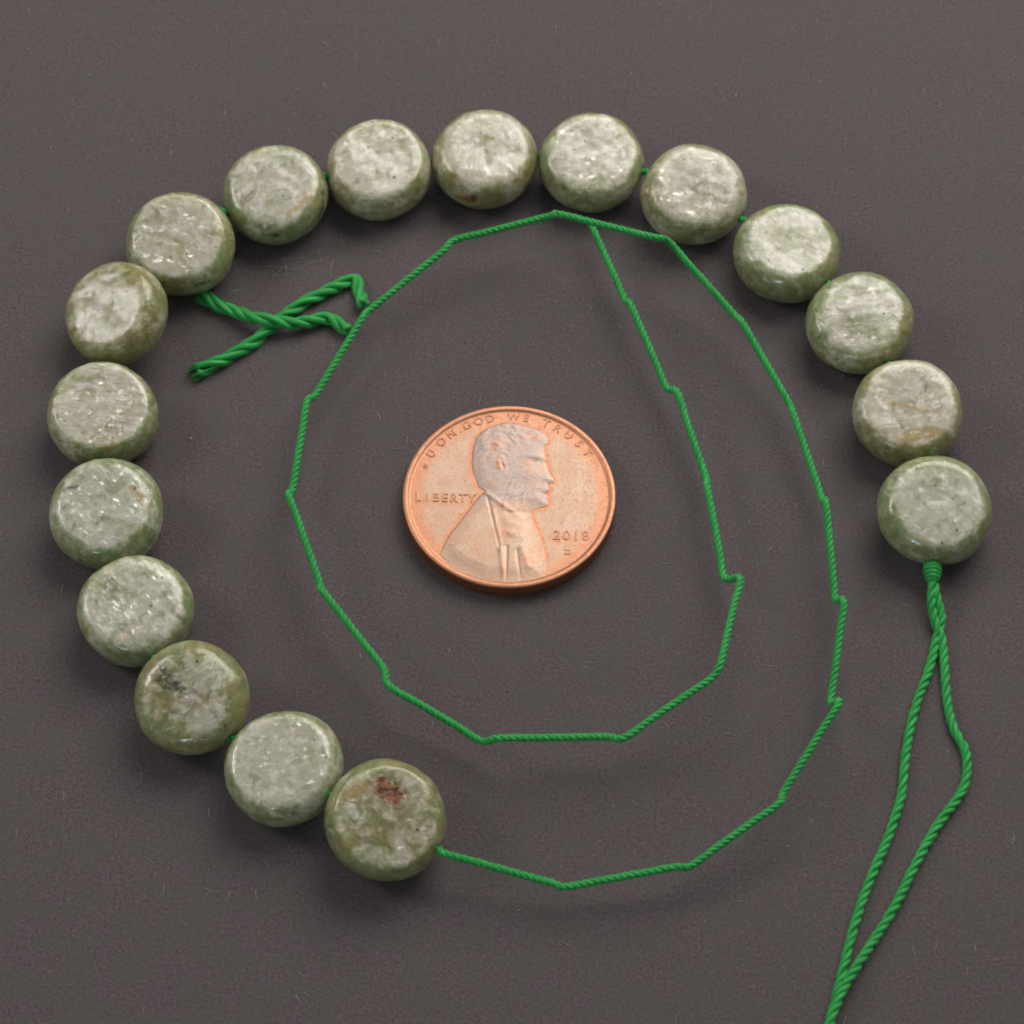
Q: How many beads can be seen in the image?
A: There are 17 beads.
